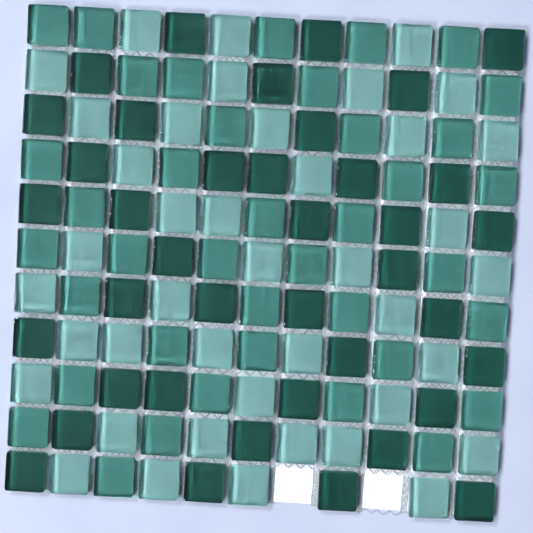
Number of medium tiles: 39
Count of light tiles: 41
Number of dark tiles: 39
